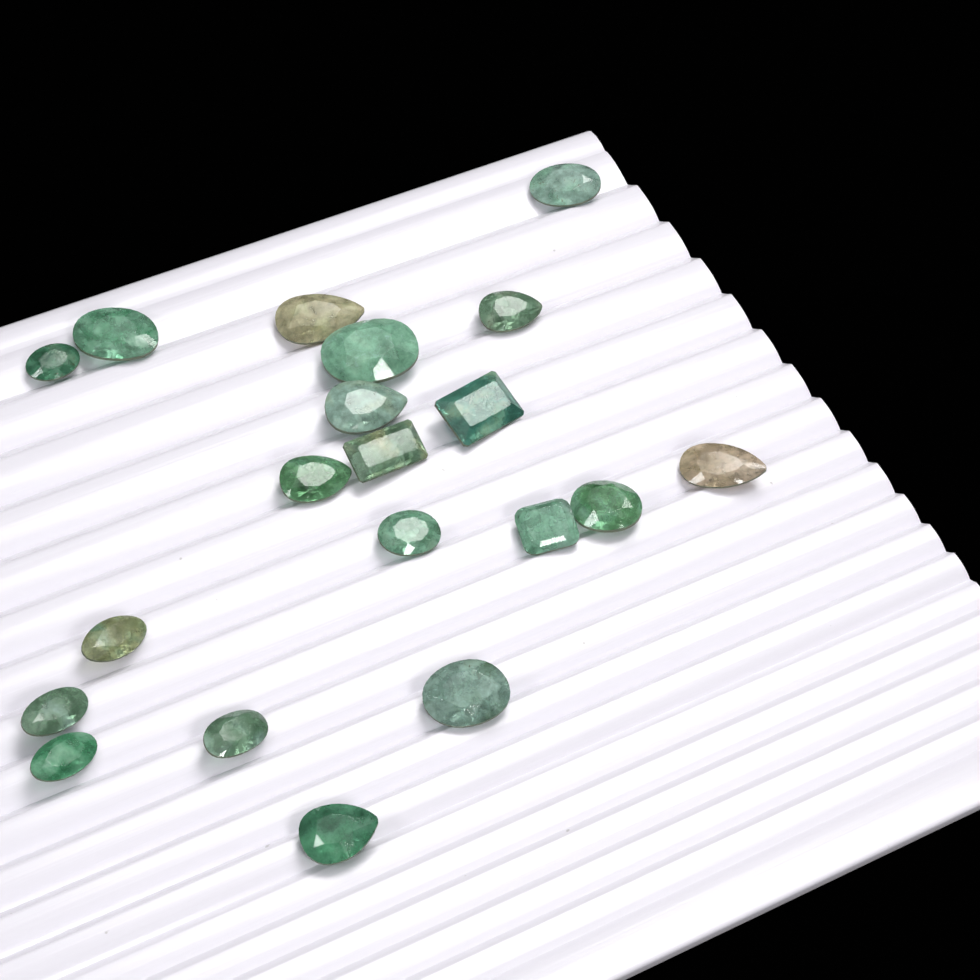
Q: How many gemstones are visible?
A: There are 20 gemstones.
